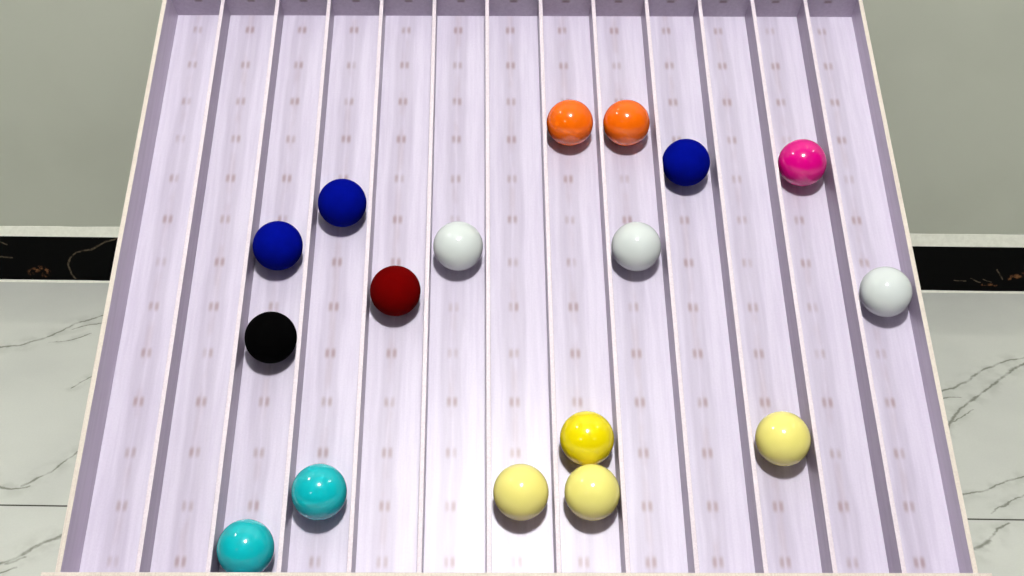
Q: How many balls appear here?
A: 17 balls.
